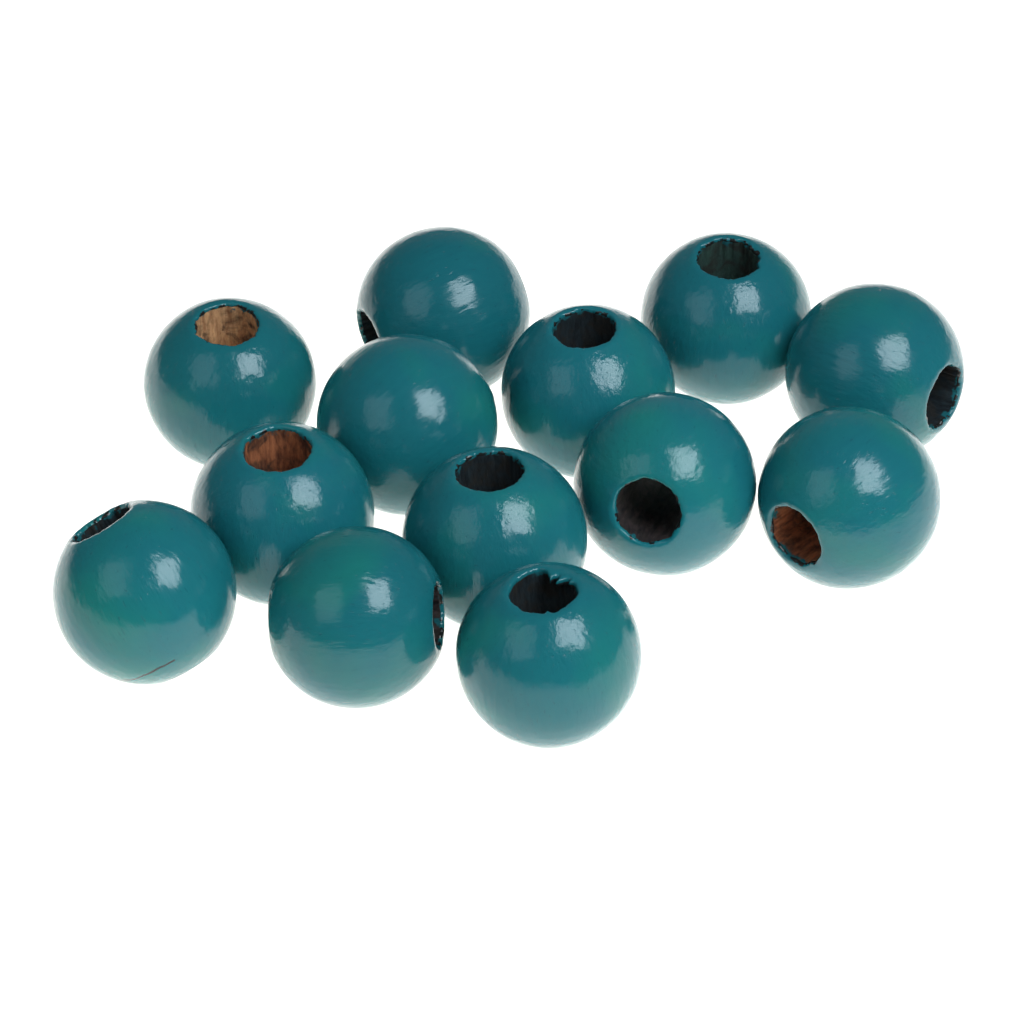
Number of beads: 13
